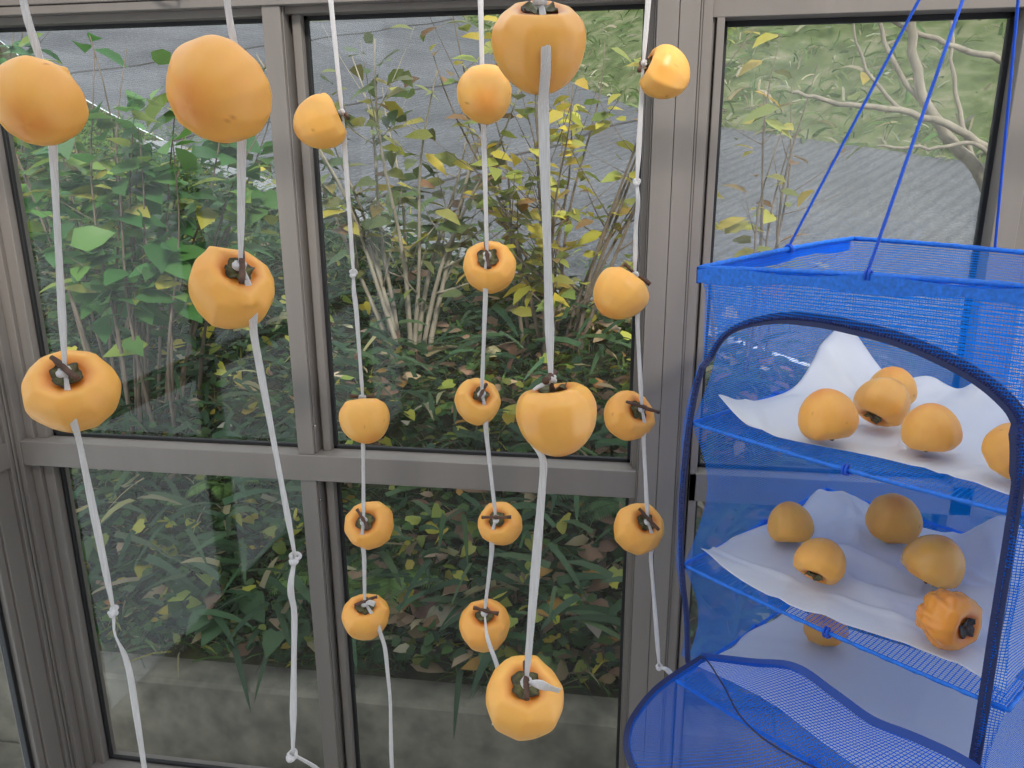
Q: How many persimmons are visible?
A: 31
